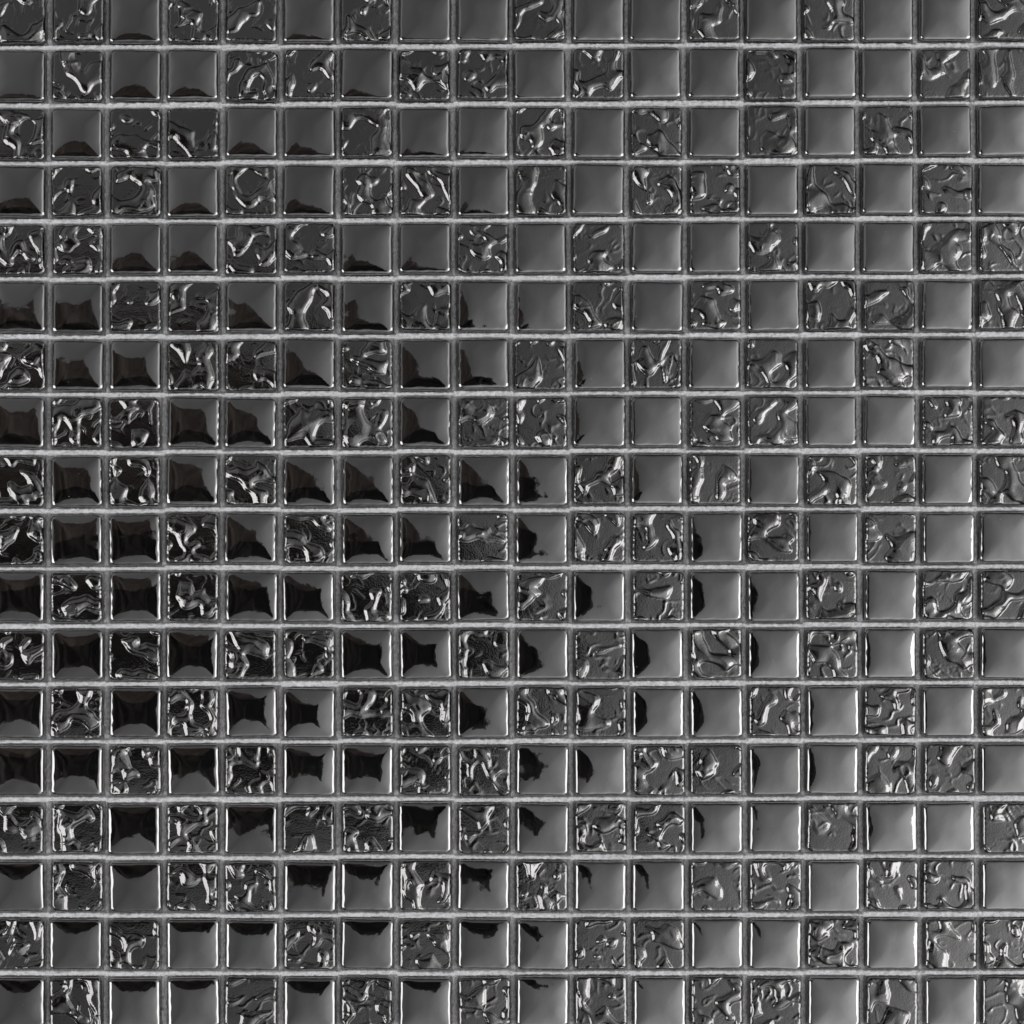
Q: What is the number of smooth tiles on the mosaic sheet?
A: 163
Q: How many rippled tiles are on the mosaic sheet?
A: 161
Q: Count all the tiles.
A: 324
